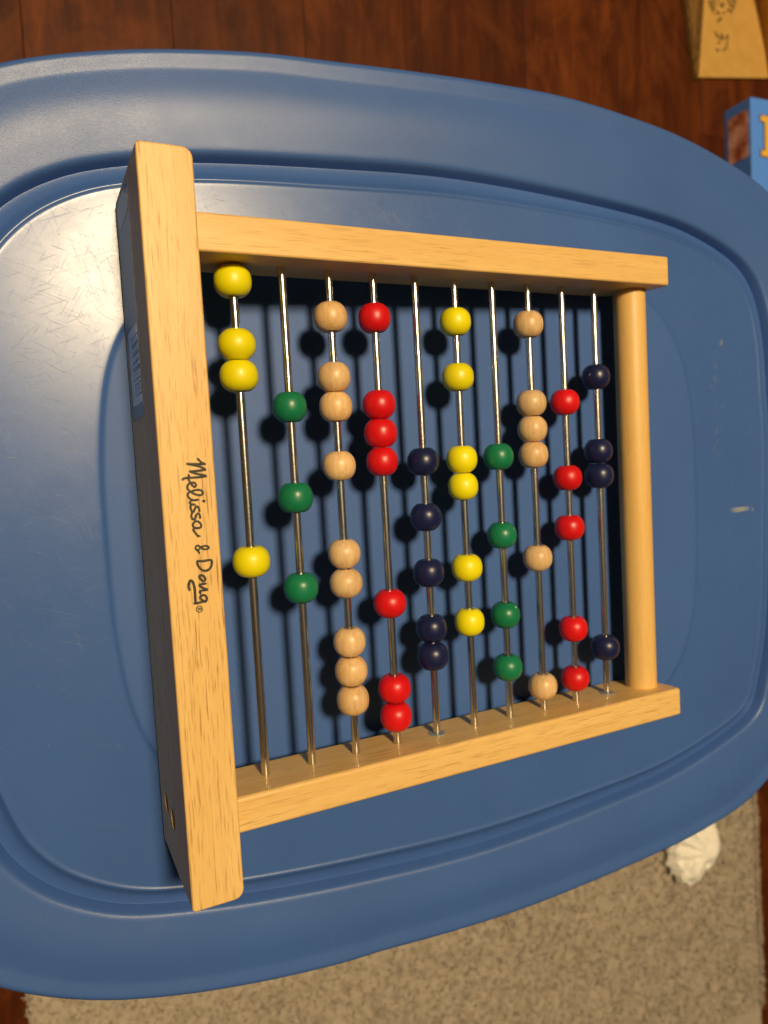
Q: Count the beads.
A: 53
